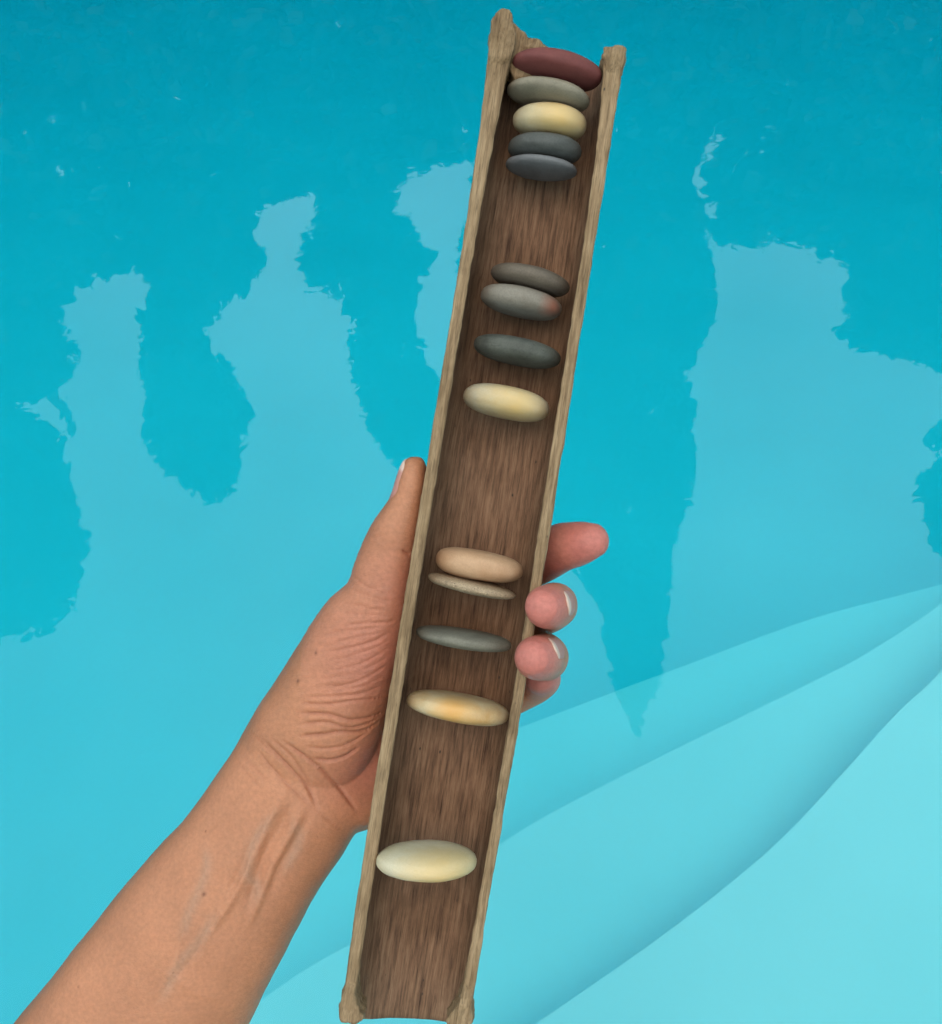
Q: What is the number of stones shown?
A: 14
